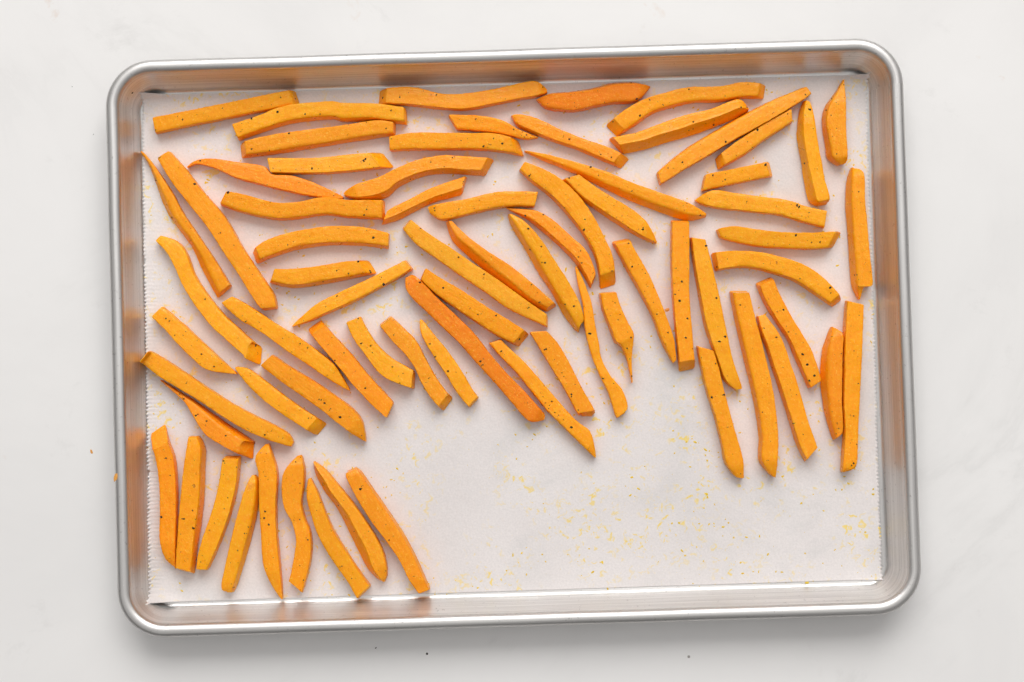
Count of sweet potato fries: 72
